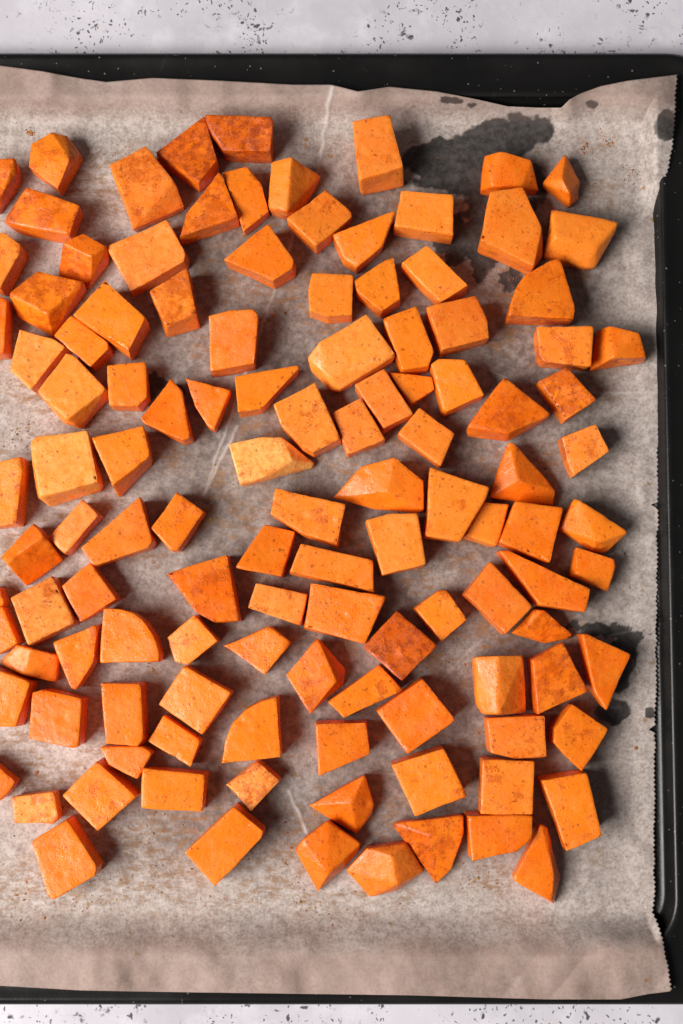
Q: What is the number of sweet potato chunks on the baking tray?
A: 119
